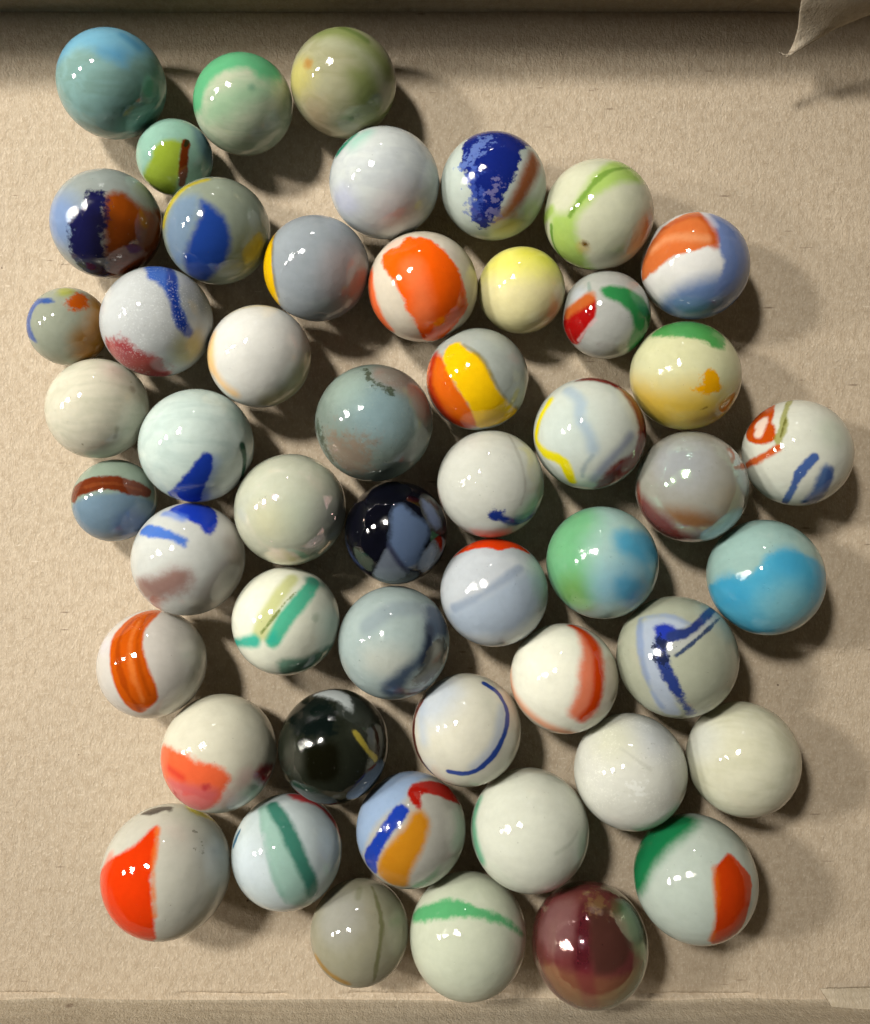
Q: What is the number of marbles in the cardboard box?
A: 51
